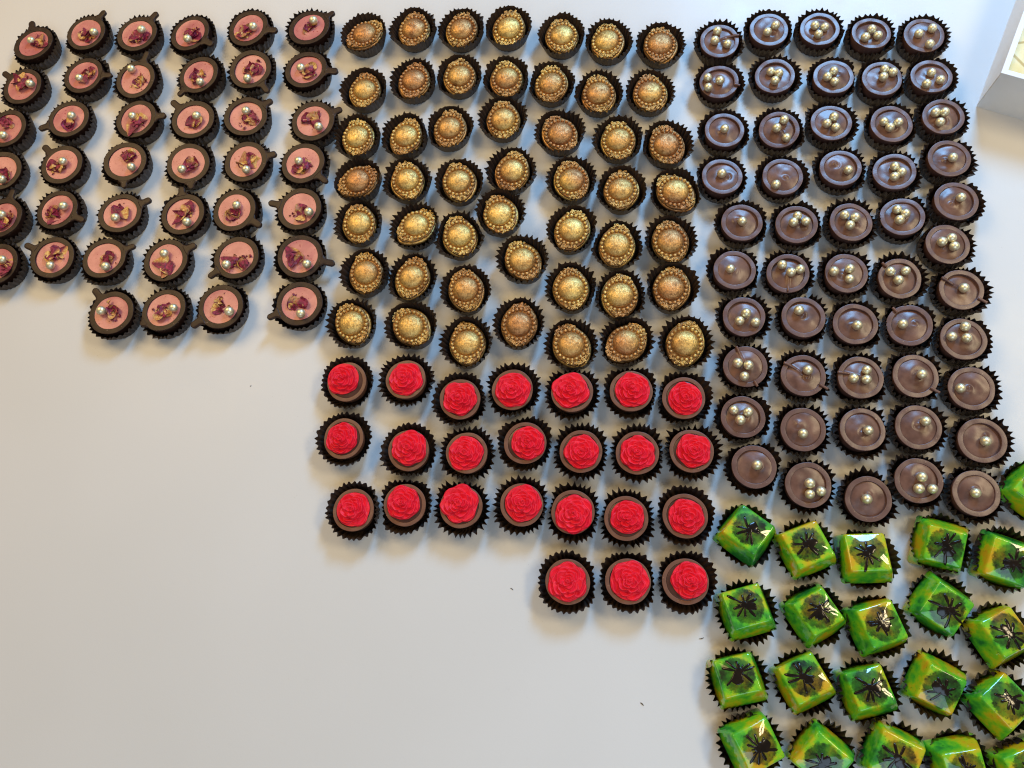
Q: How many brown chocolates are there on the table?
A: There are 51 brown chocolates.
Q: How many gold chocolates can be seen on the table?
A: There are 49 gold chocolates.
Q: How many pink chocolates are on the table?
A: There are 40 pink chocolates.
